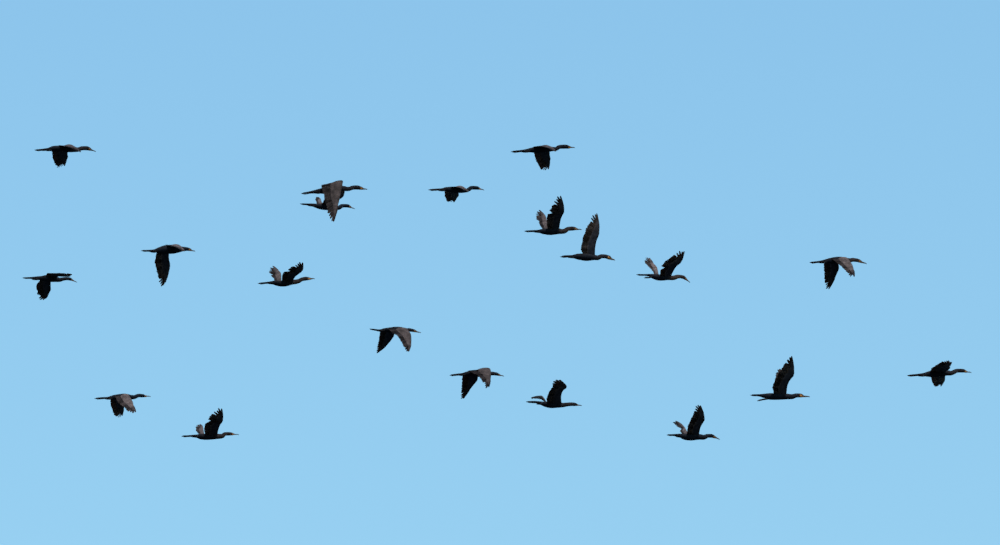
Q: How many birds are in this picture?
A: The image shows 20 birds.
